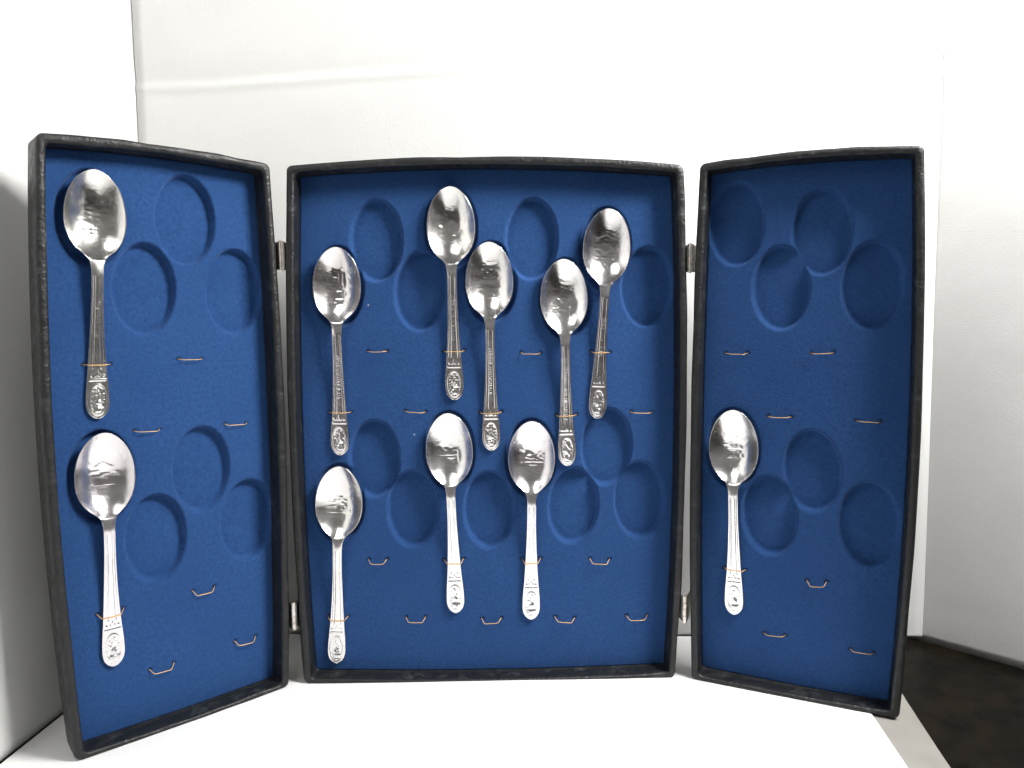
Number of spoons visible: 11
